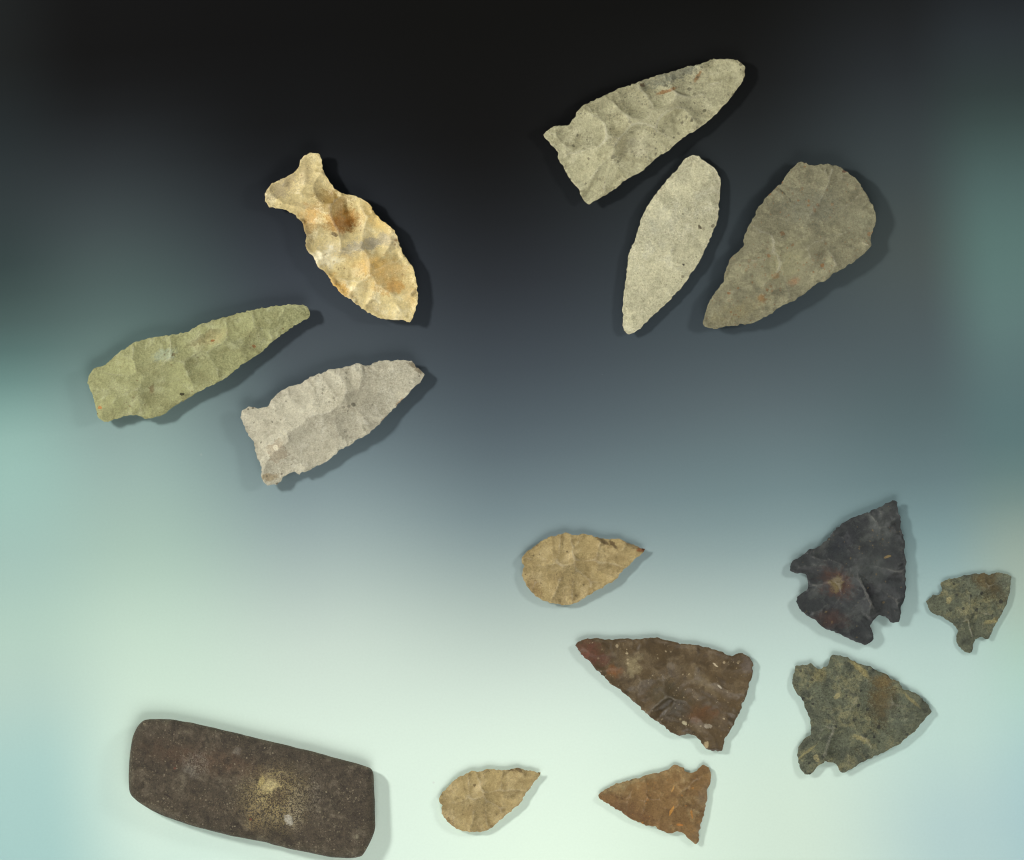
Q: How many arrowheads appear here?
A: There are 13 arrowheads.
